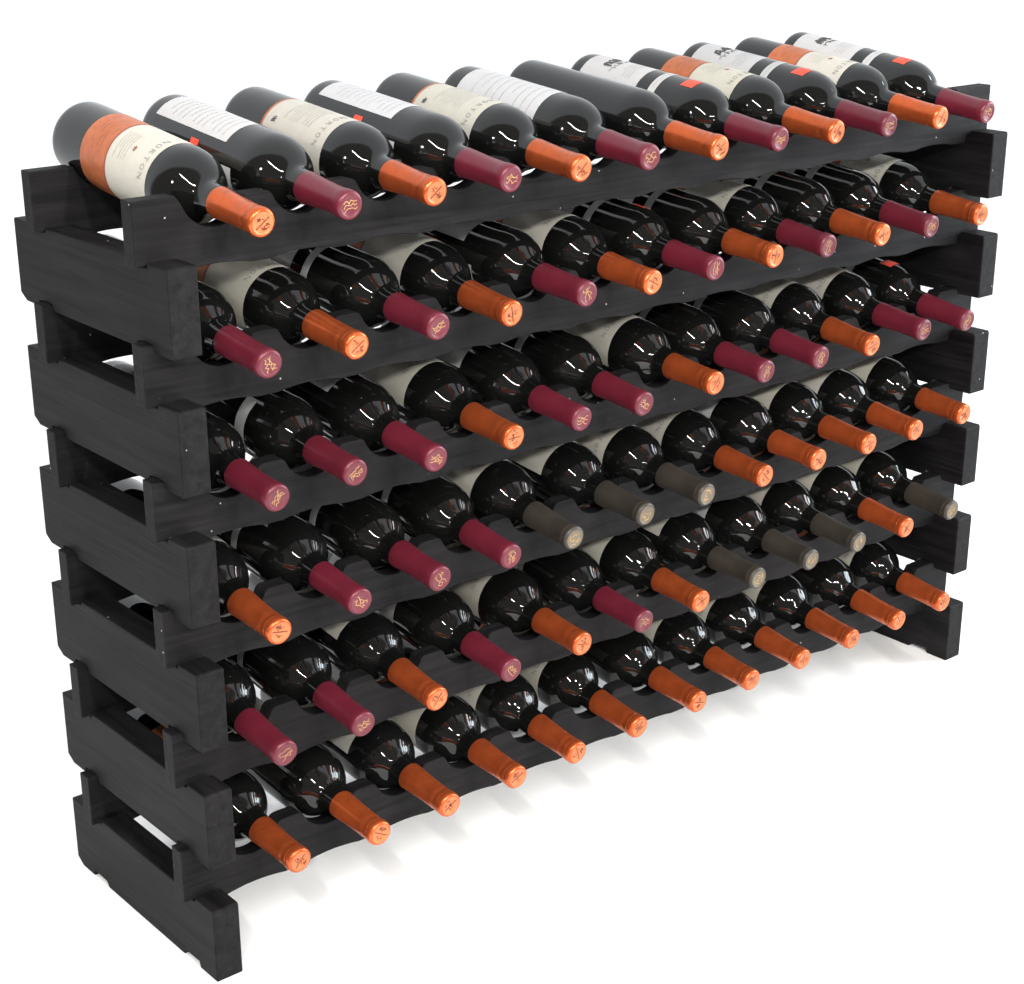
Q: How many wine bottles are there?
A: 72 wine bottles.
